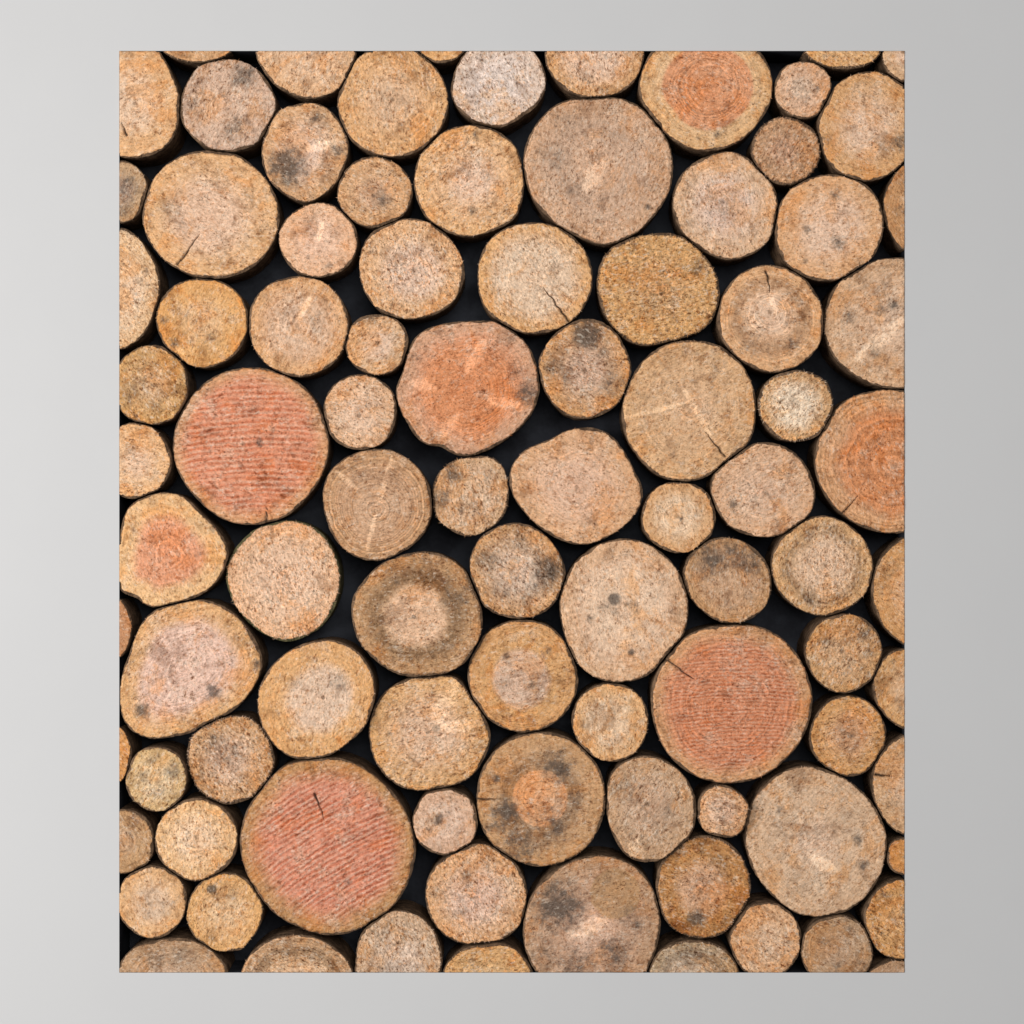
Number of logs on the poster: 92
